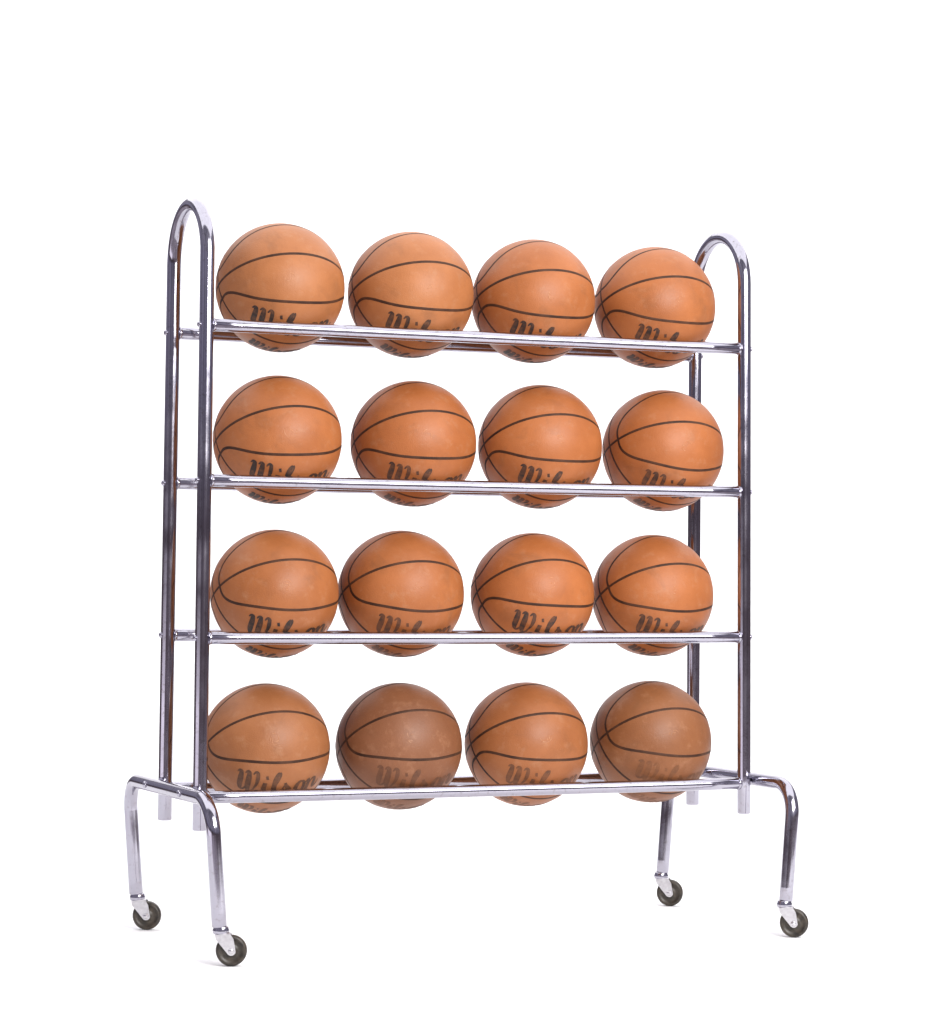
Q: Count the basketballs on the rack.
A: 16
